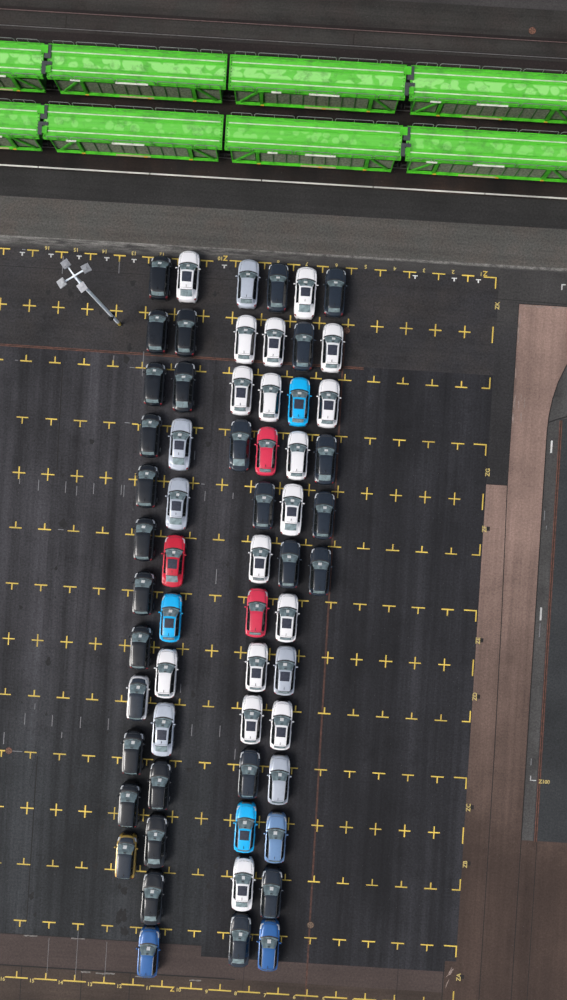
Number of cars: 61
